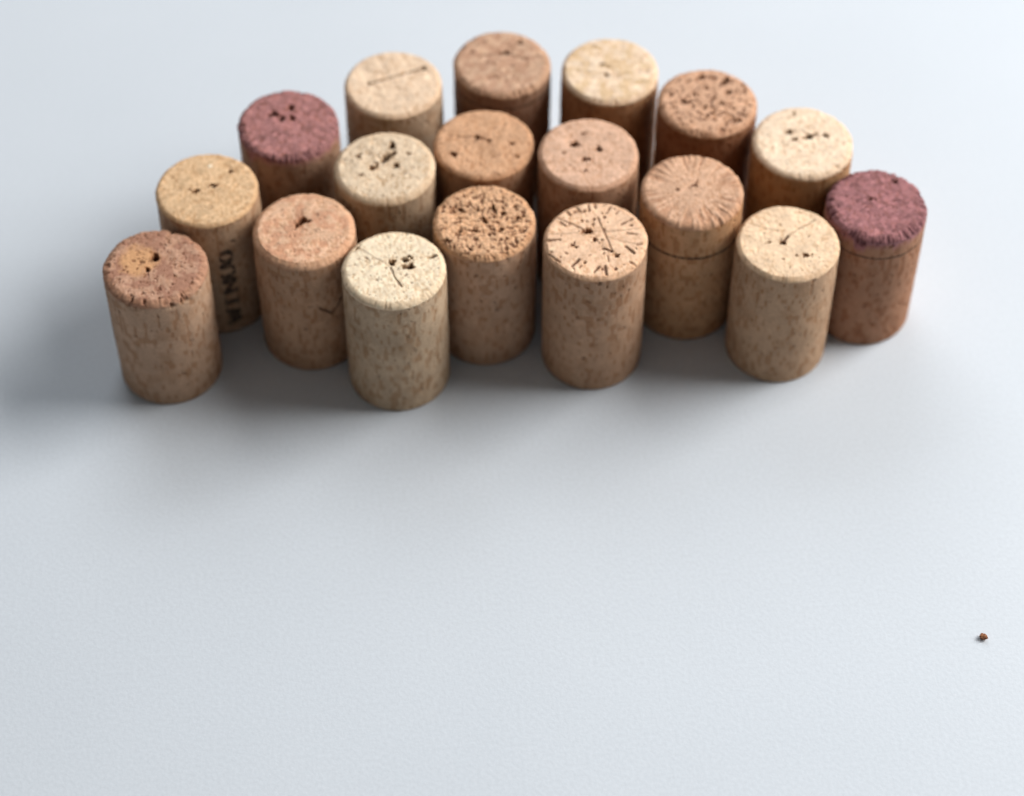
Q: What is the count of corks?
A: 18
